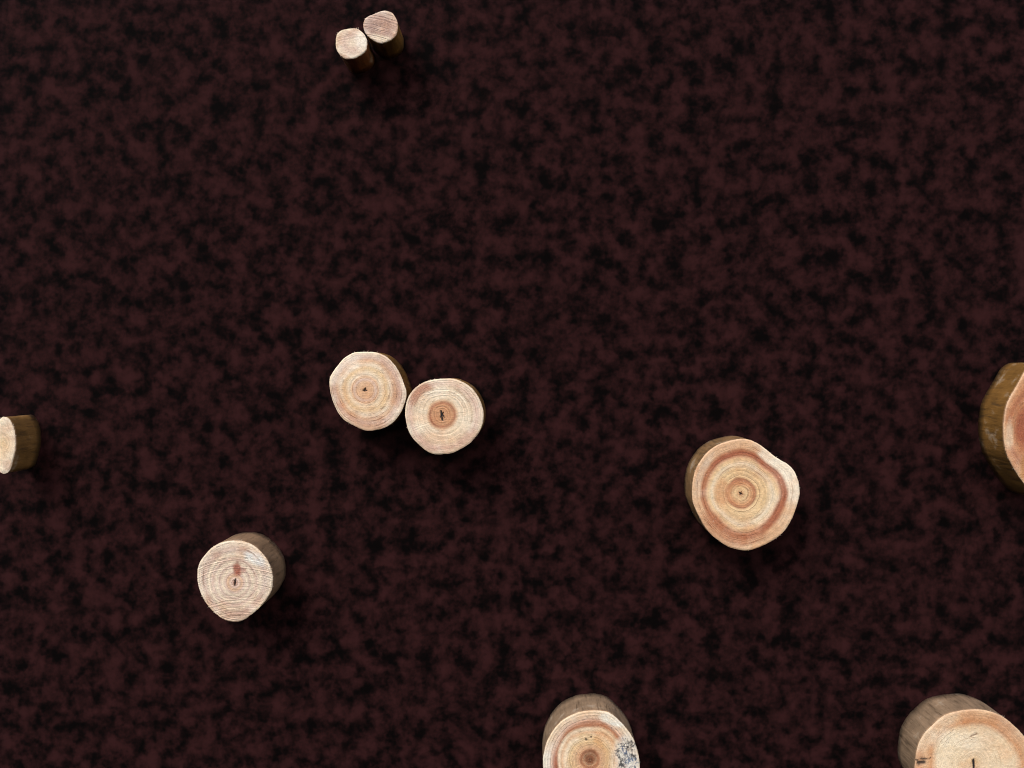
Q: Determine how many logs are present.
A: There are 10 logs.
